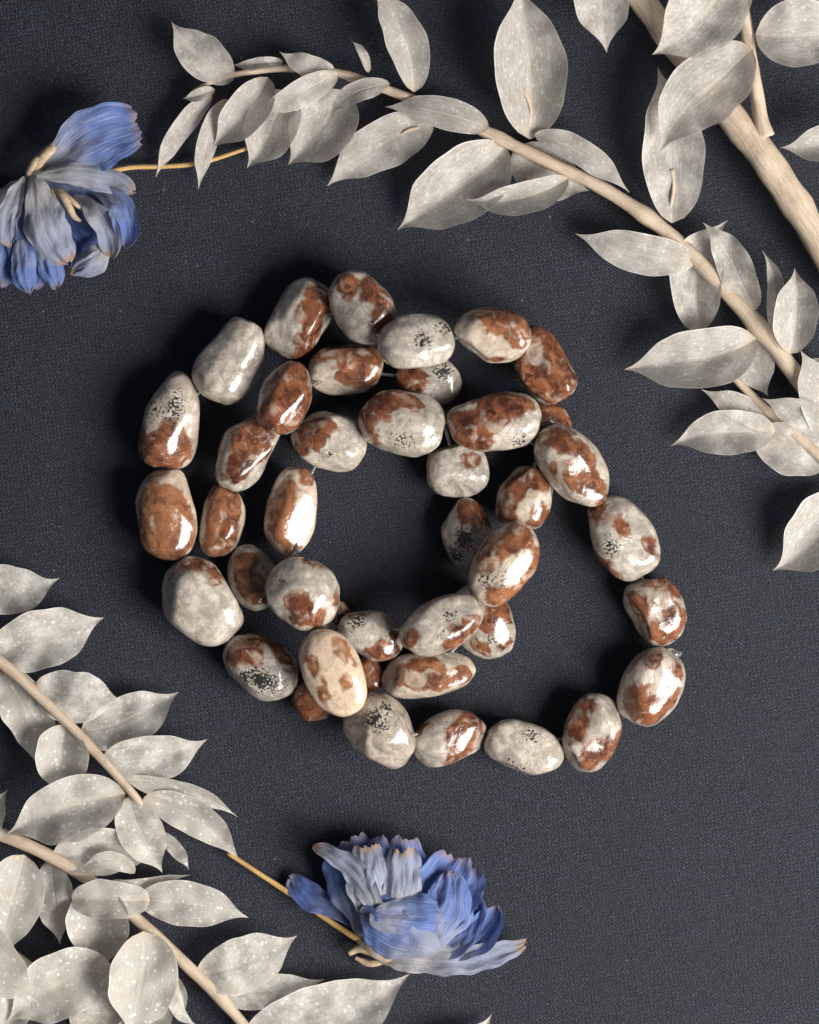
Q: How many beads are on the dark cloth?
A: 42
